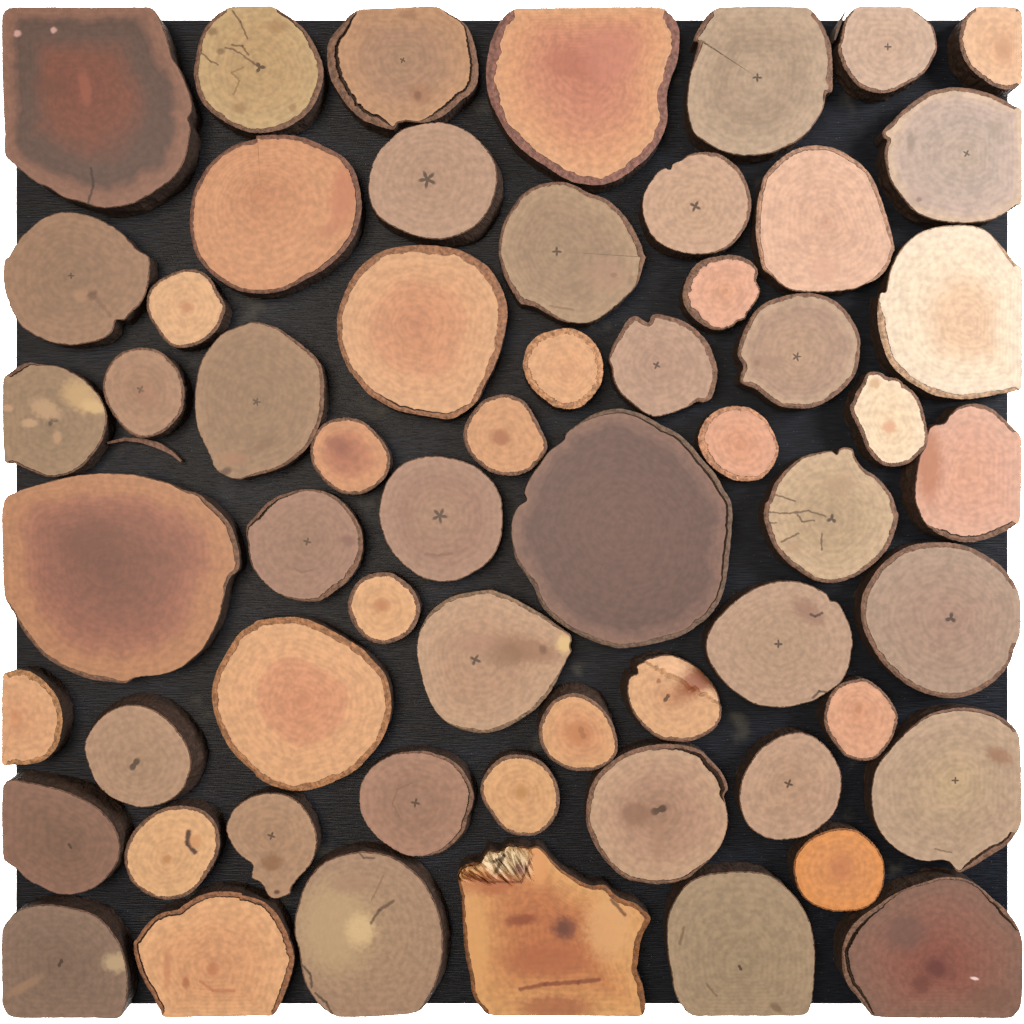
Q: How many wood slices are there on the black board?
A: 59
